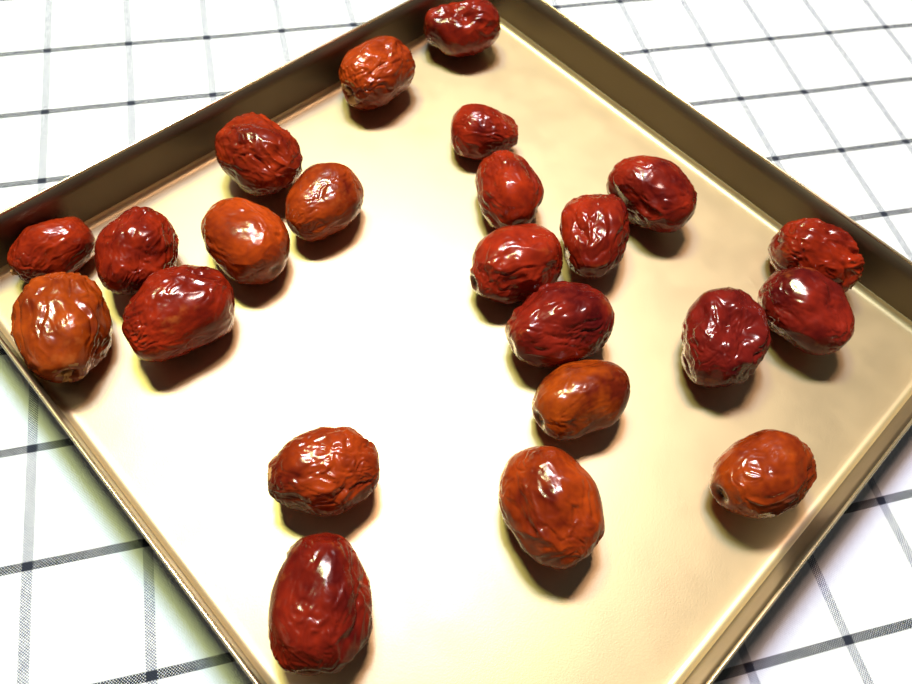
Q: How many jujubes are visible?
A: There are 23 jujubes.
